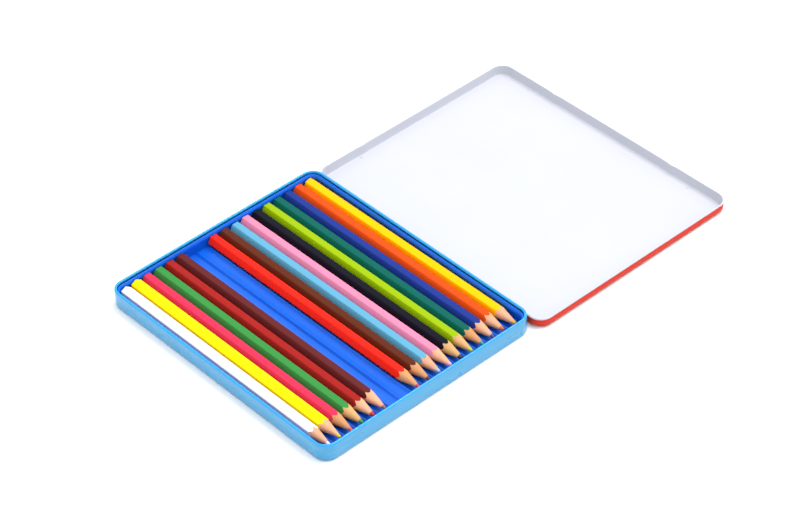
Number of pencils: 16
